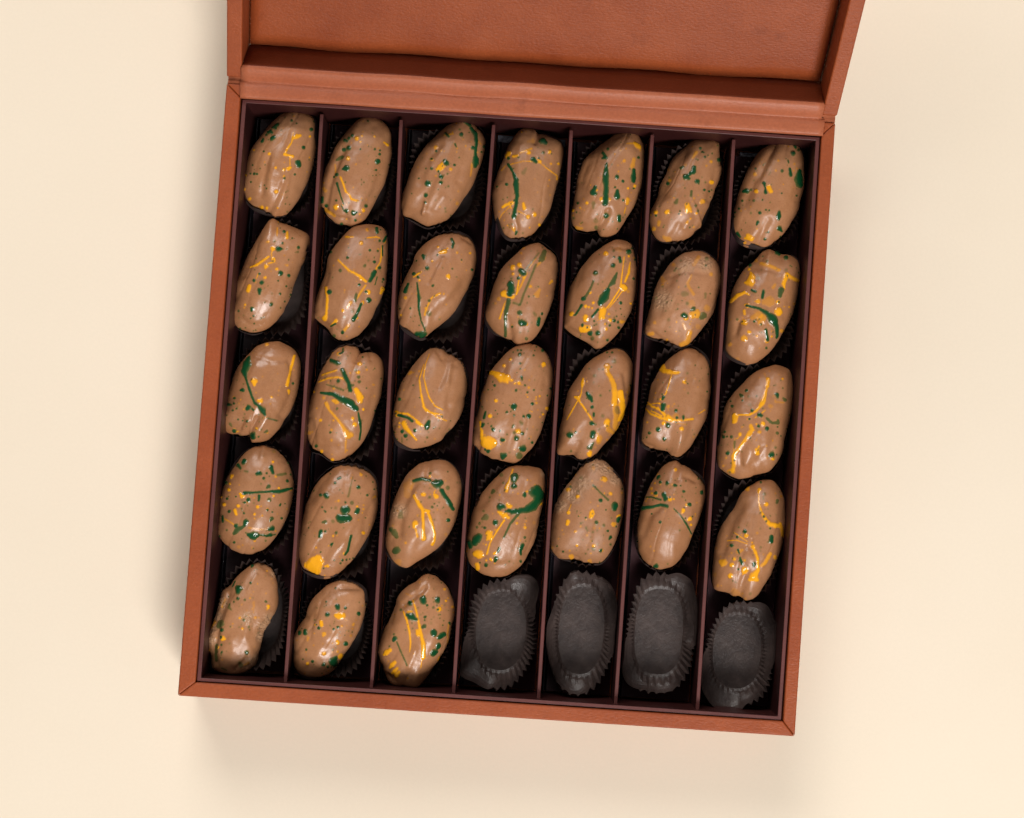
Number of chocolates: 31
